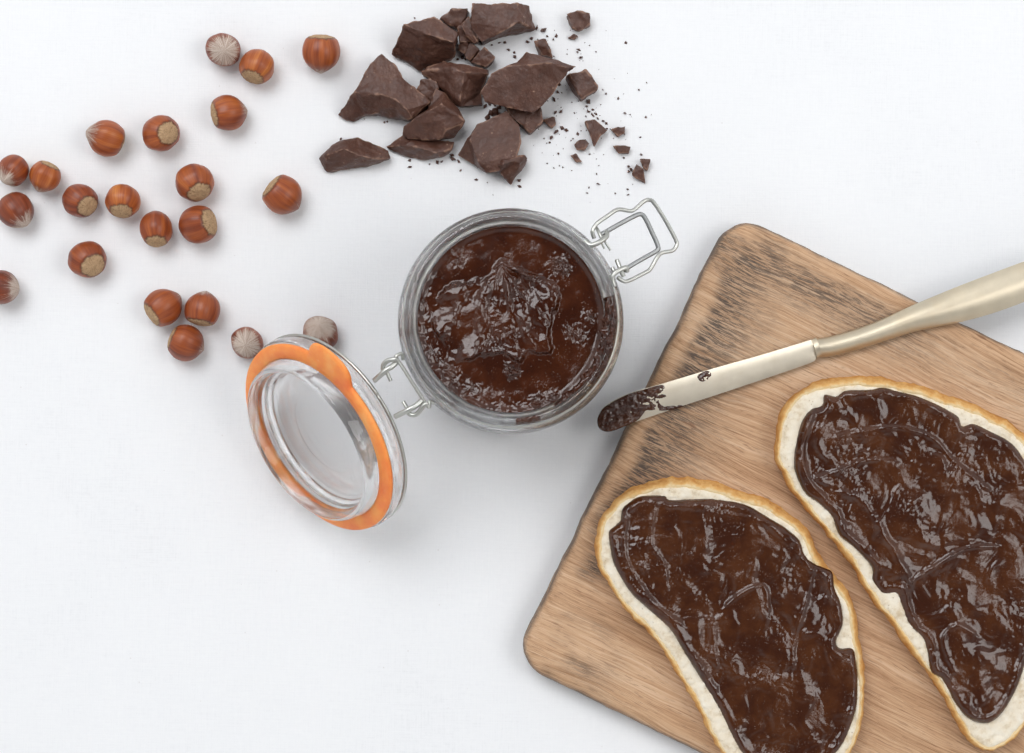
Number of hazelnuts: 22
